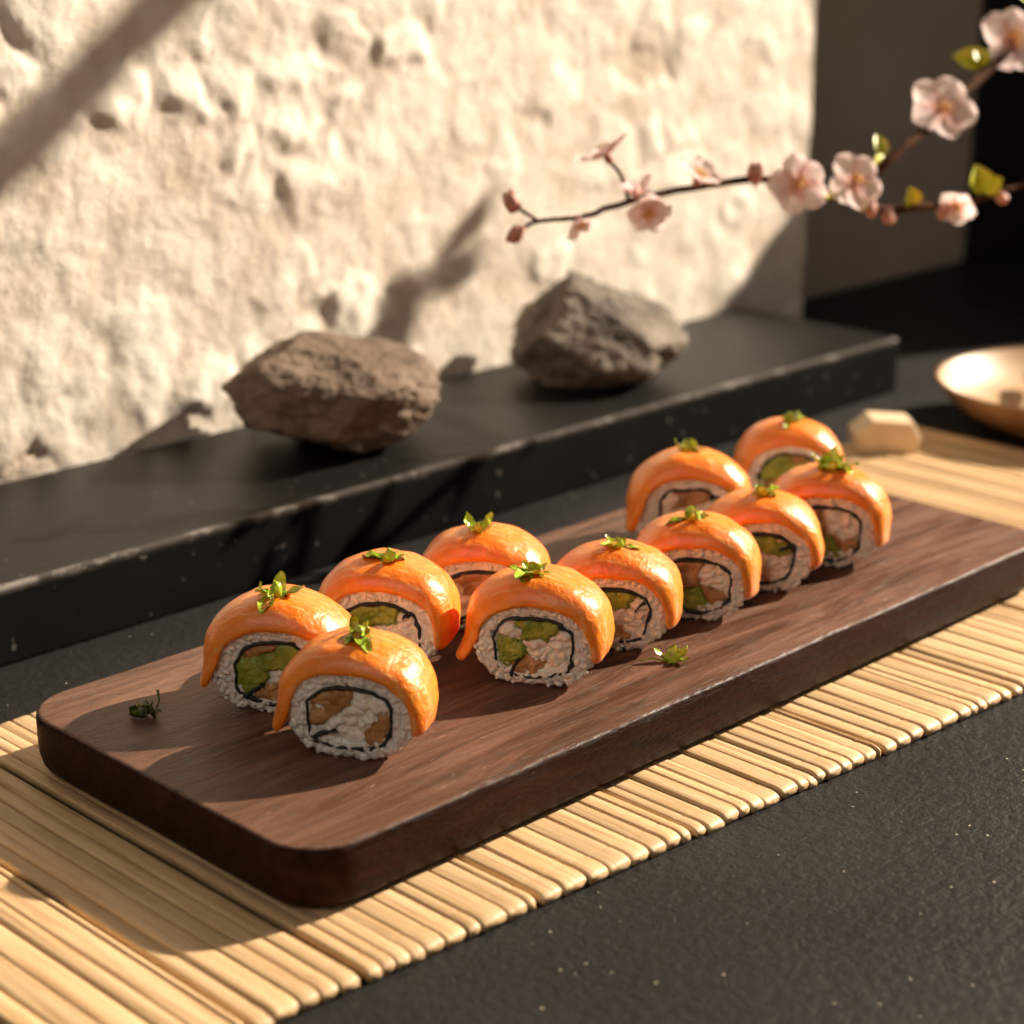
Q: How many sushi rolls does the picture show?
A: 11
